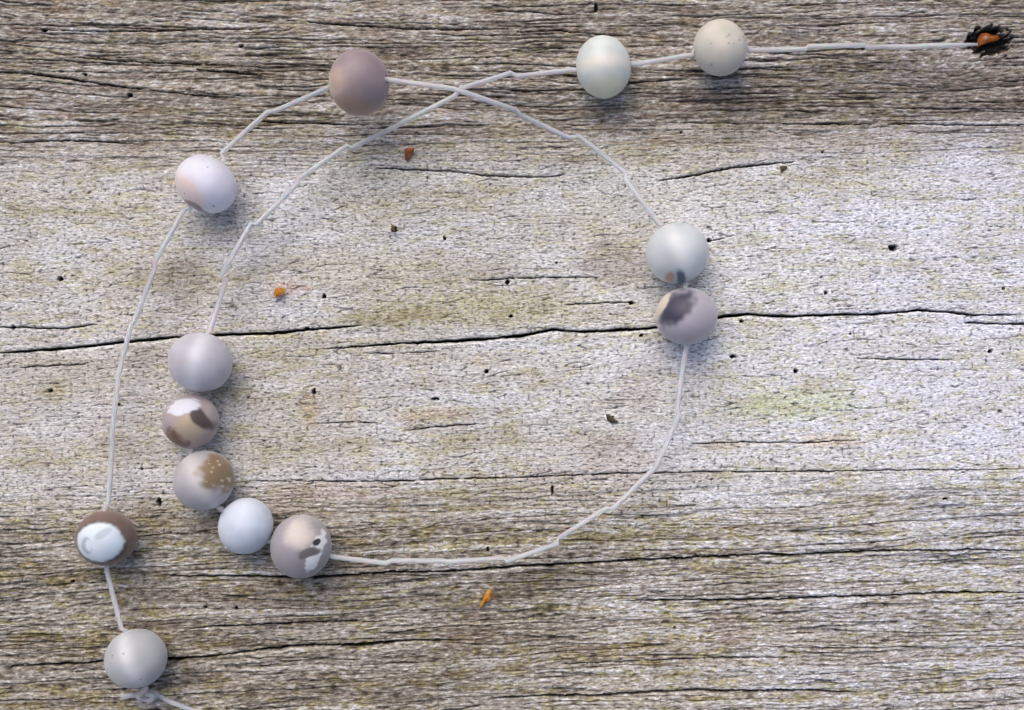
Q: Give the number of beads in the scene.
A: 13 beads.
